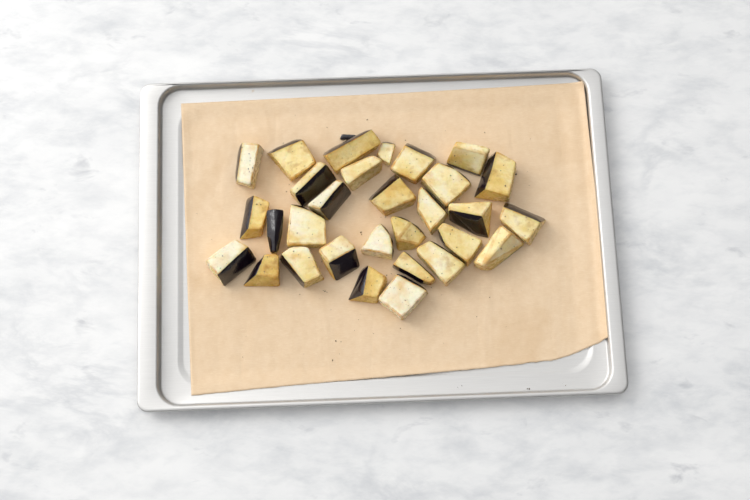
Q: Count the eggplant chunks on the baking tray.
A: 30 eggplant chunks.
